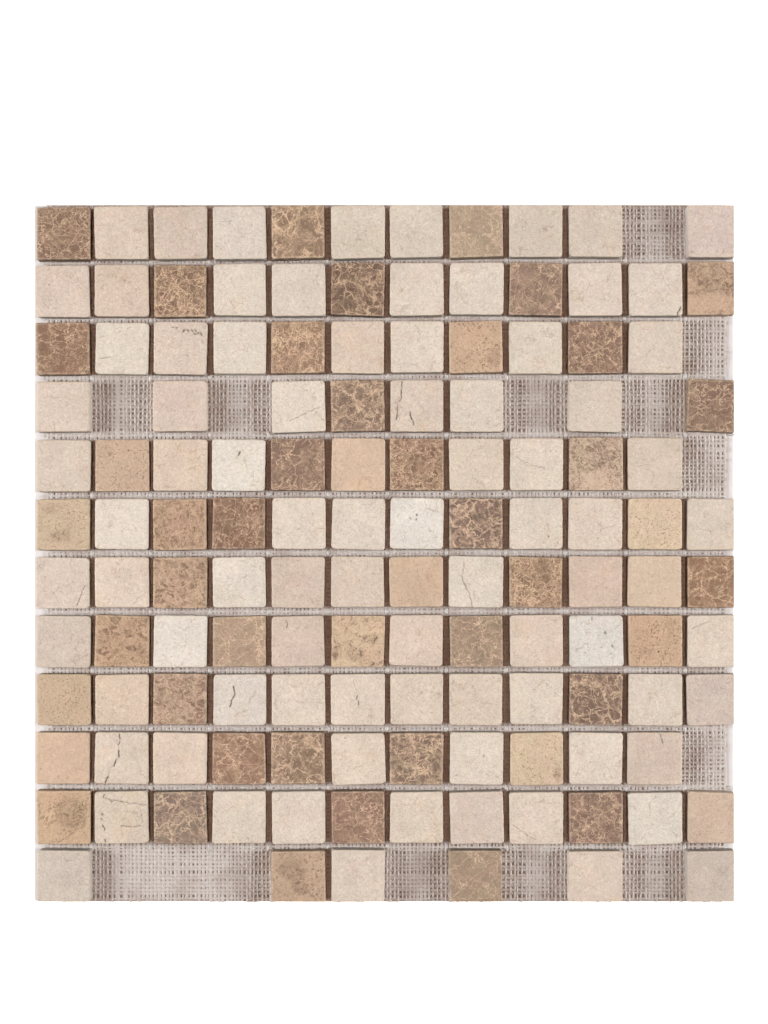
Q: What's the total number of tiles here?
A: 130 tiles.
